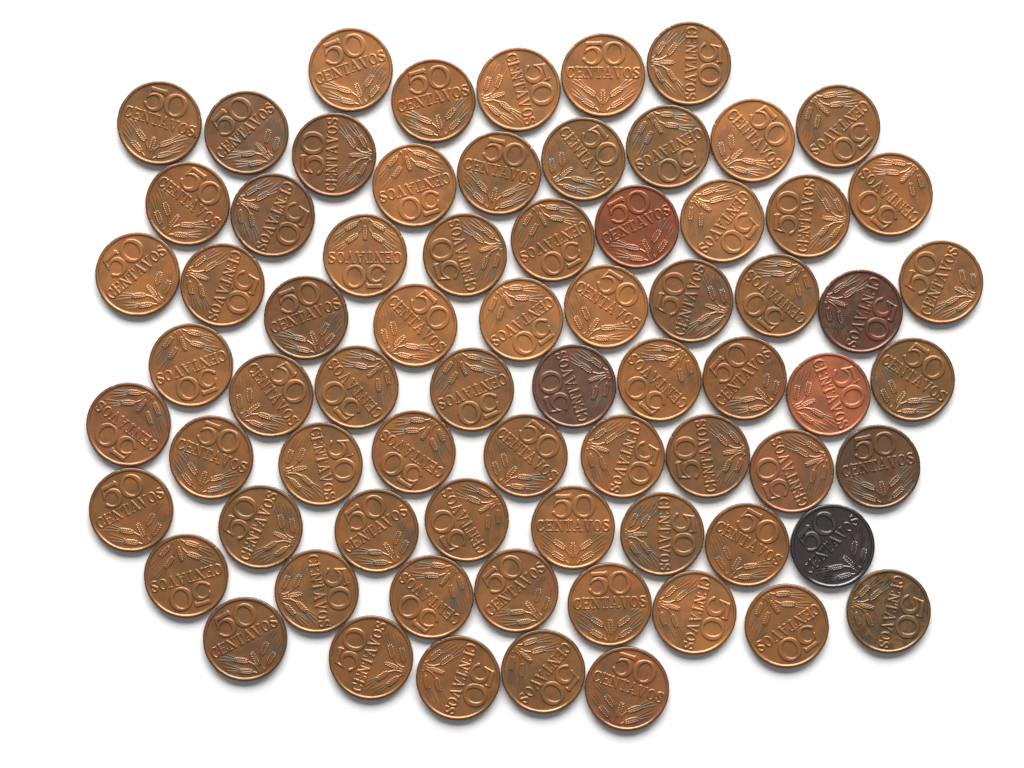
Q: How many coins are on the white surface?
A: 72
